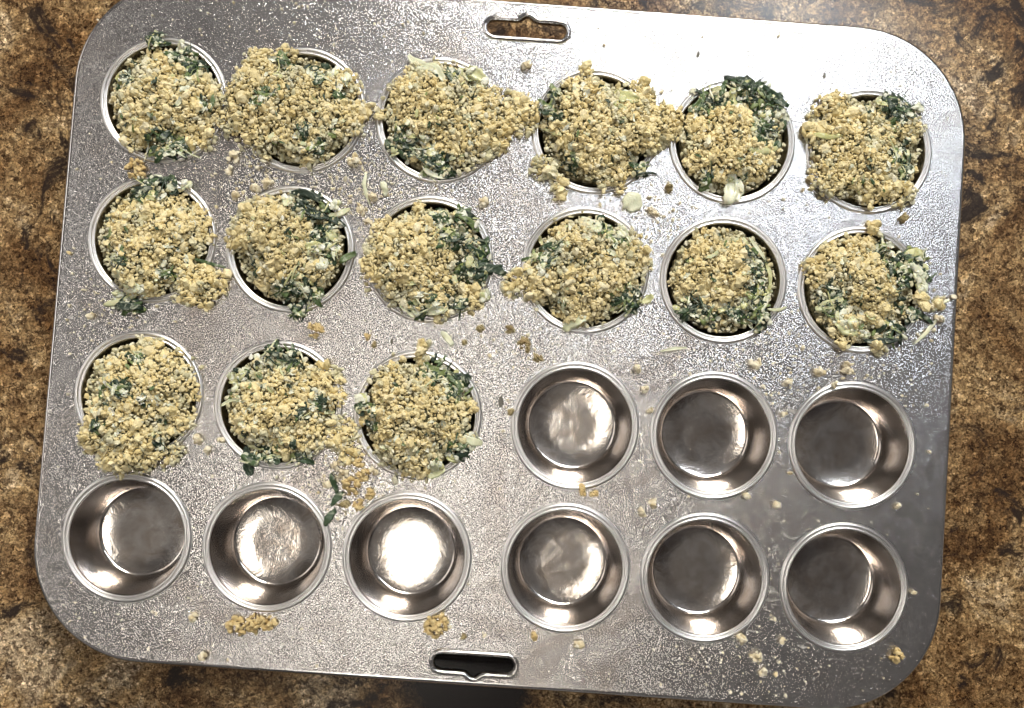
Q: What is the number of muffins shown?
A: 15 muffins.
